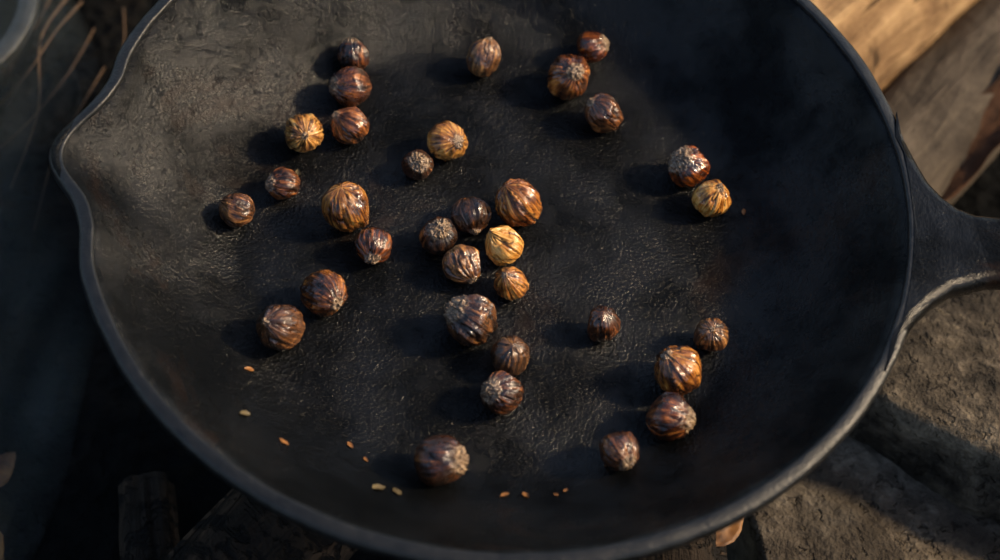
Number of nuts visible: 33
